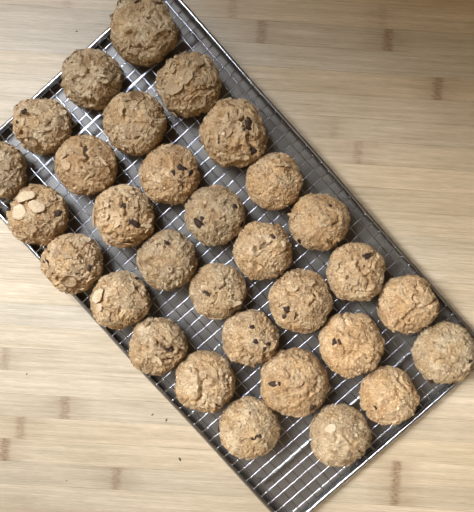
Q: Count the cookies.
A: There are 31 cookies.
